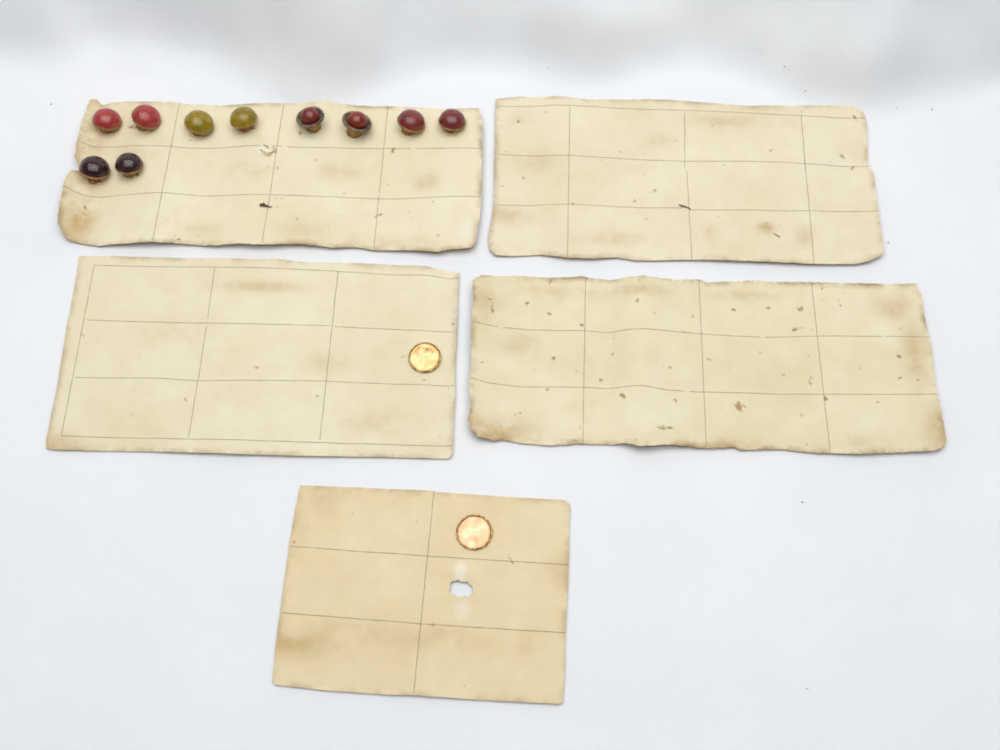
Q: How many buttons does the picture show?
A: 10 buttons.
